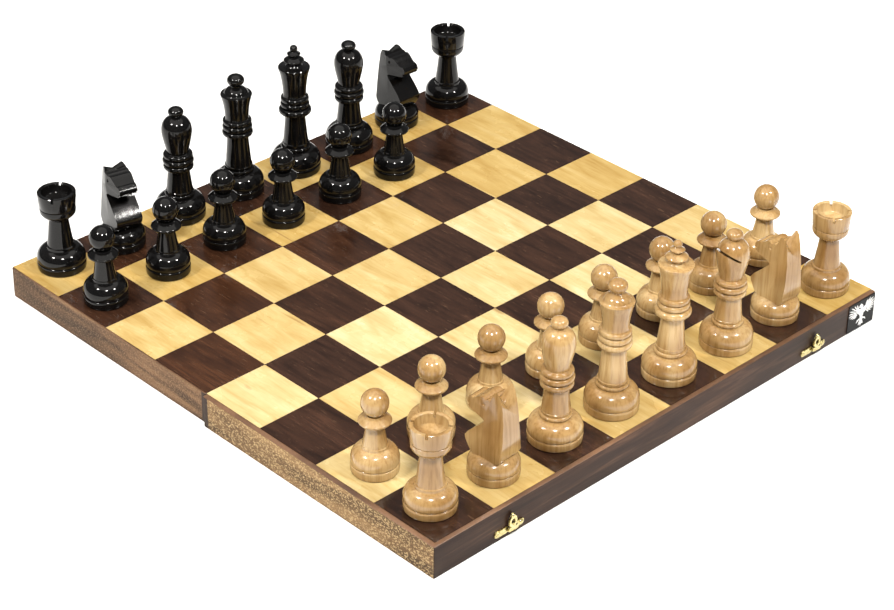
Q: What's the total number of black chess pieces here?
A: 14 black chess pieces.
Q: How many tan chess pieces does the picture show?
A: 16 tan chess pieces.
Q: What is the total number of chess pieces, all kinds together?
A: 30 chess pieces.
